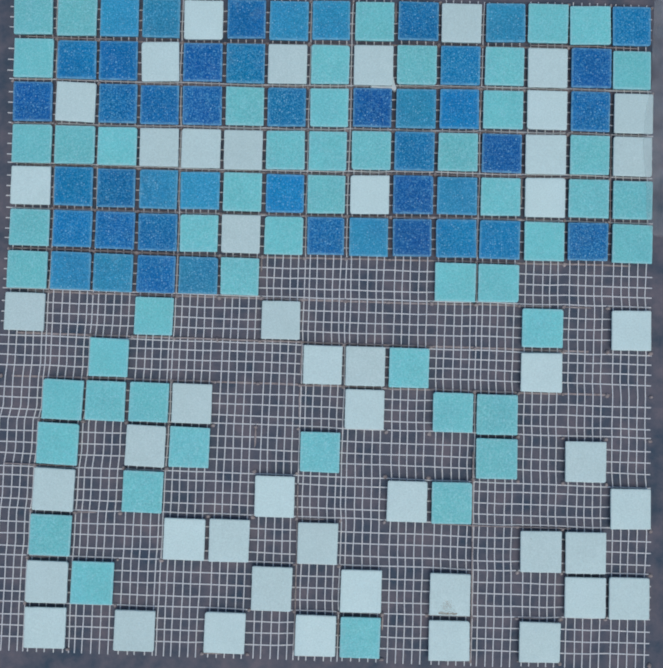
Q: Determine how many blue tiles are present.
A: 45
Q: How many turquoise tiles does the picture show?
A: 53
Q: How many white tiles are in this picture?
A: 49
